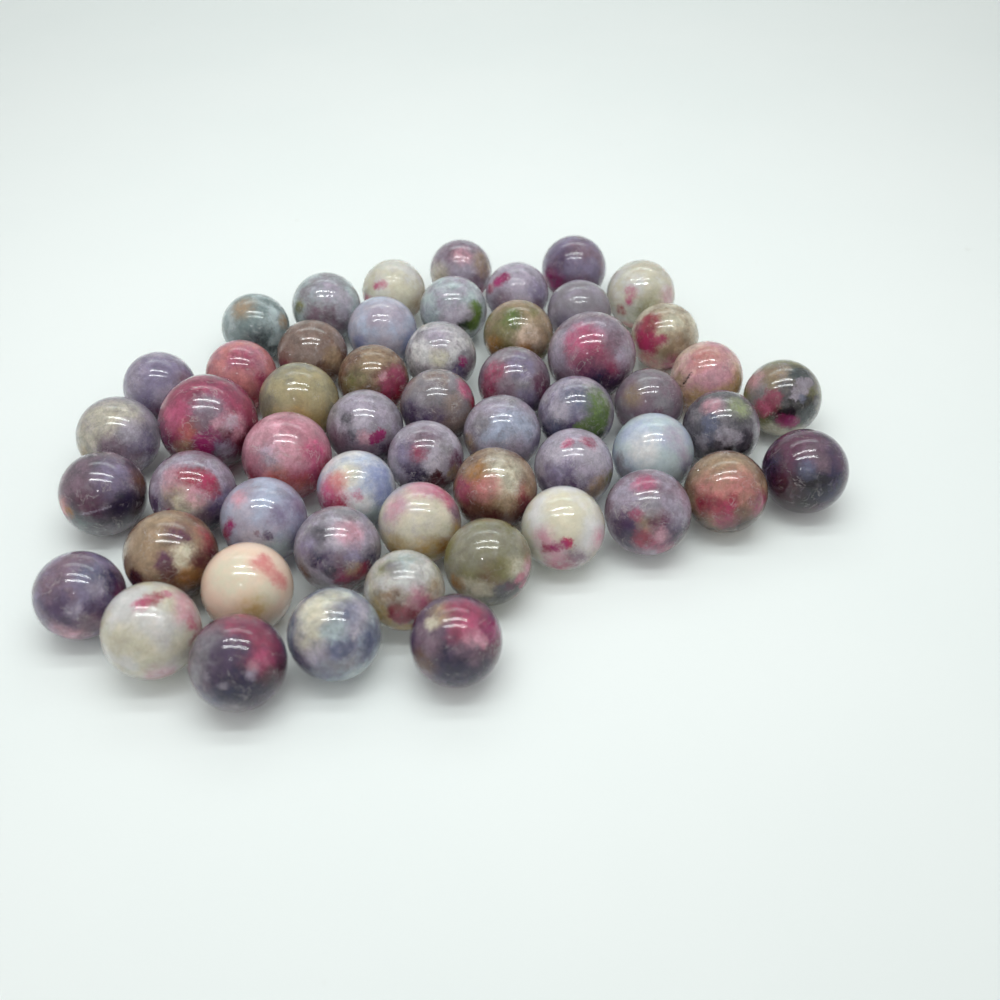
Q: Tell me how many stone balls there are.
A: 54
